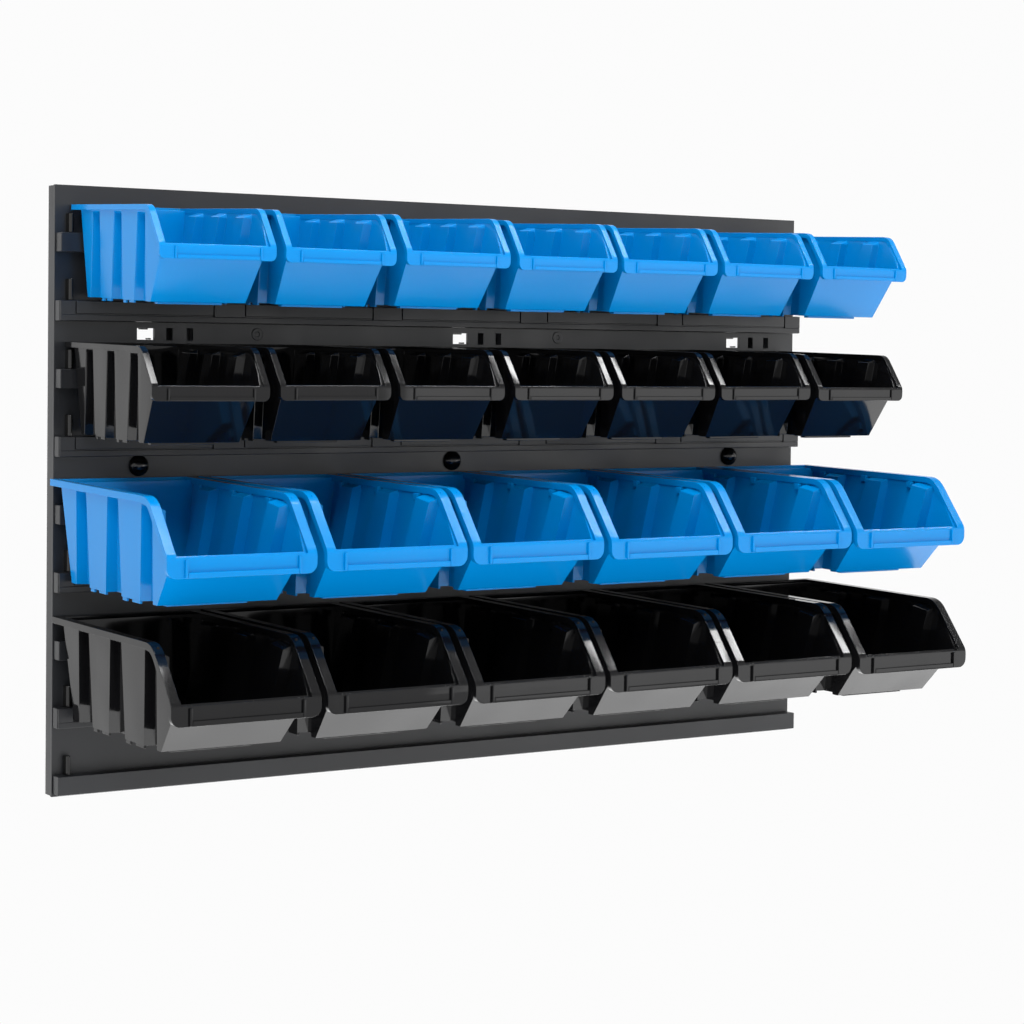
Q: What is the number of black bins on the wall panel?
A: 13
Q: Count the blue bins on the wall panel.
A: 13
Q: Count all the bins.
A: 26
